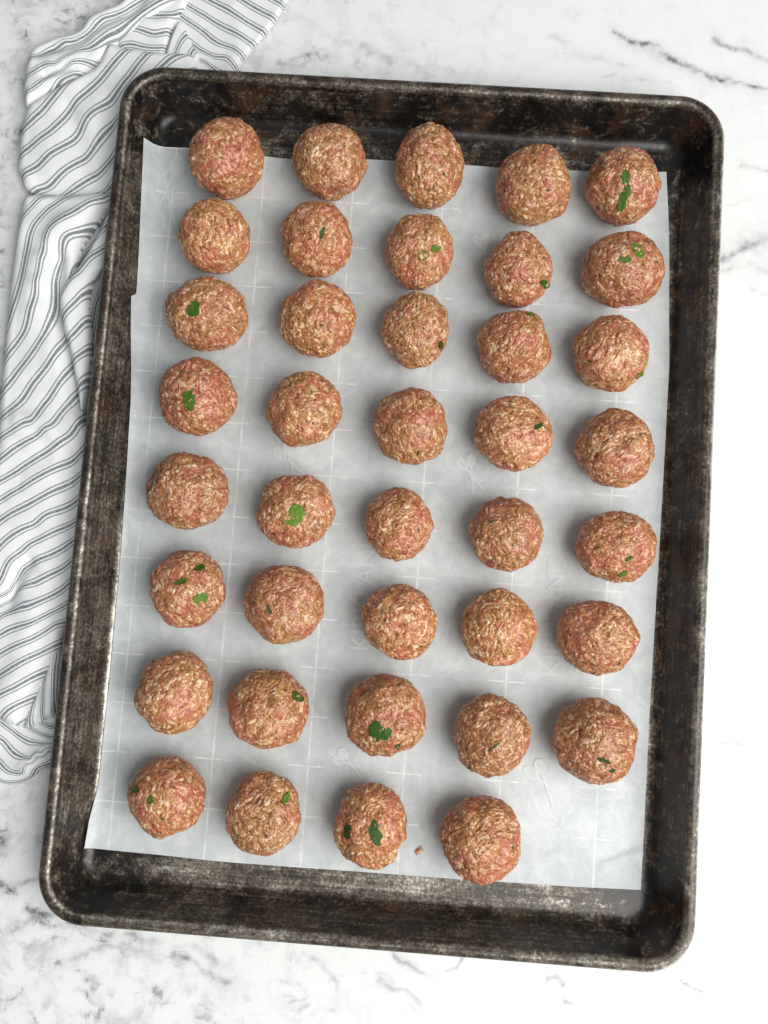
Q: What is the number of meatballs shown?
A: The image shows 39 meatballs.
